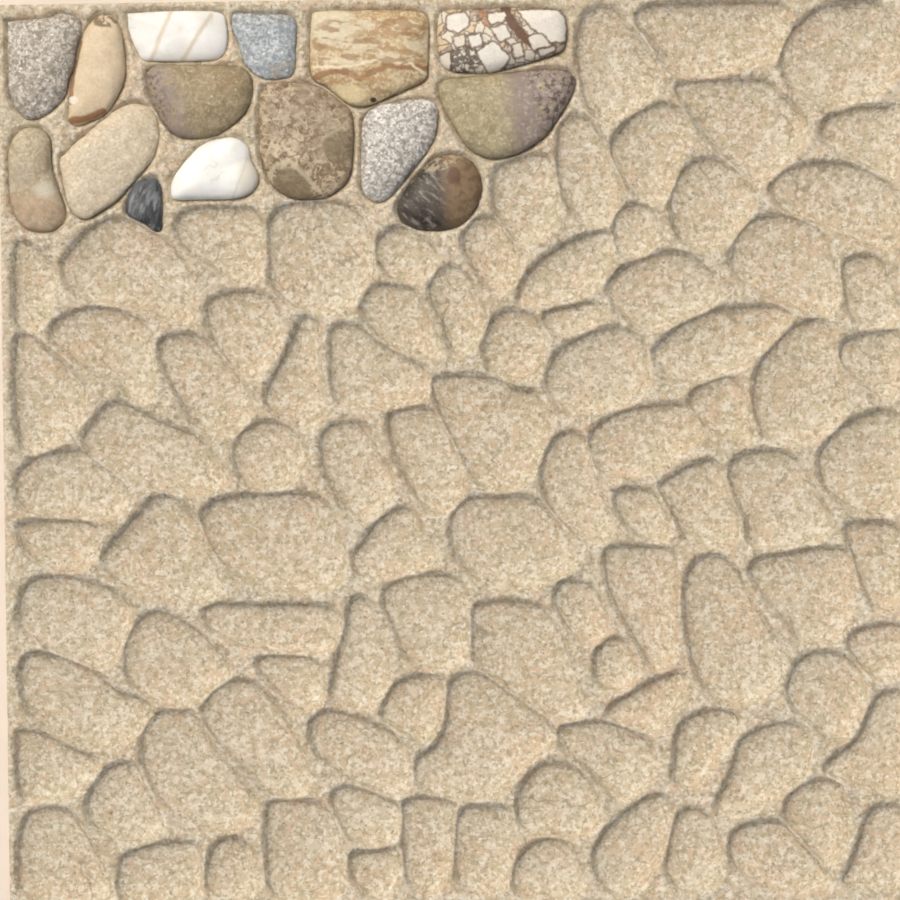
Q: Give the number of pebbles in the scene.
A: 15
